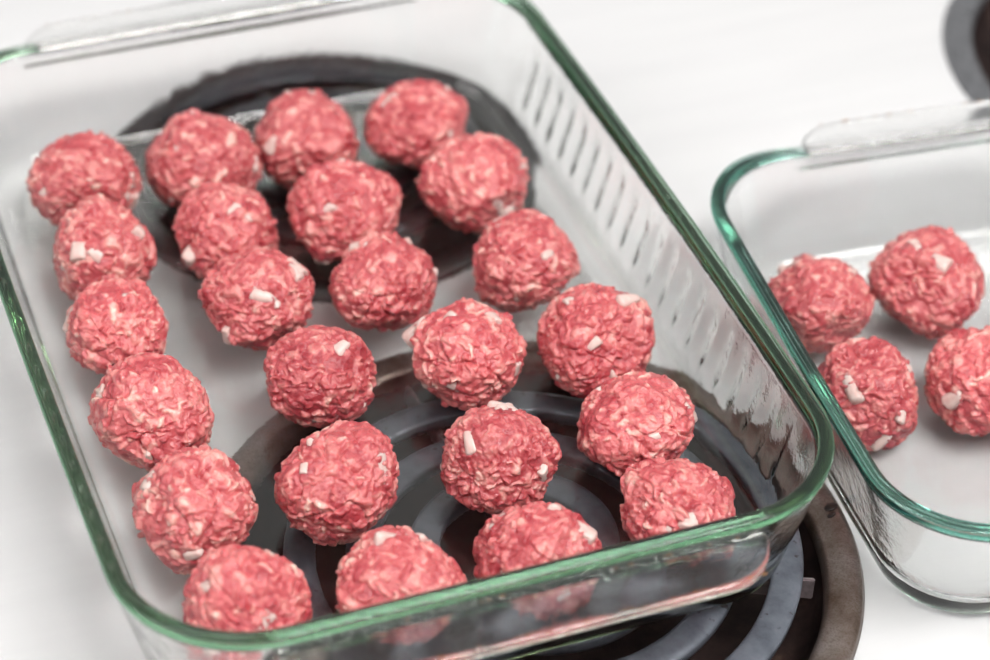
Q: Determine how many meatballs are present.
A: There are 28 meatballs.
